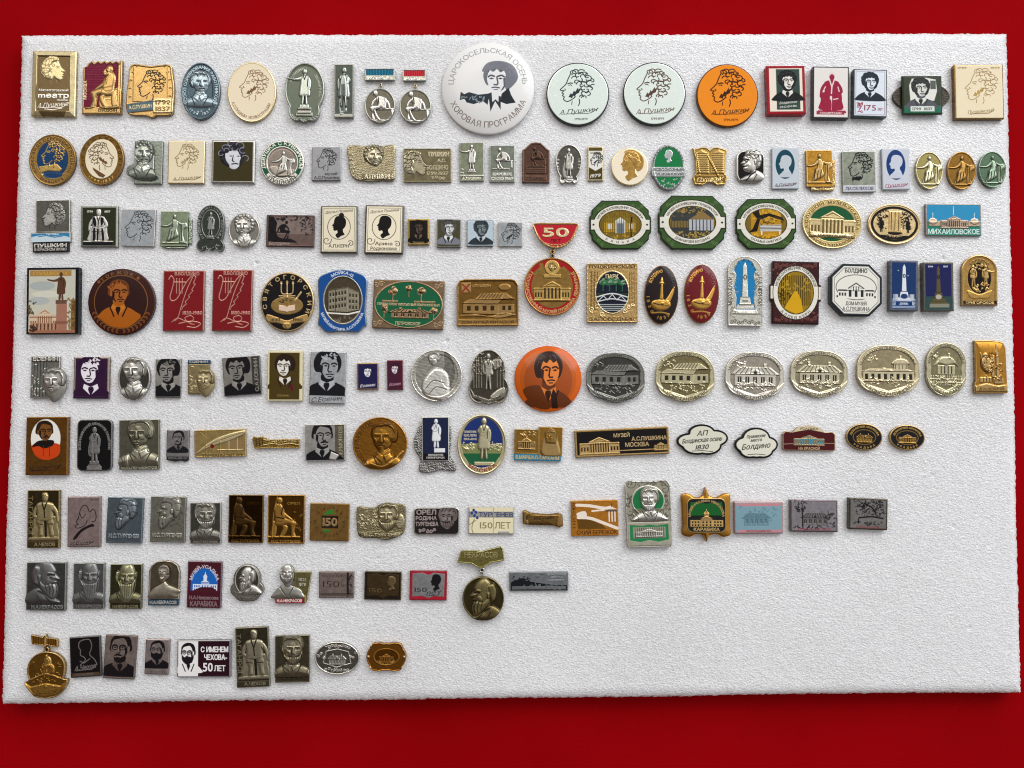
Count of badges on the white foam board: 156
